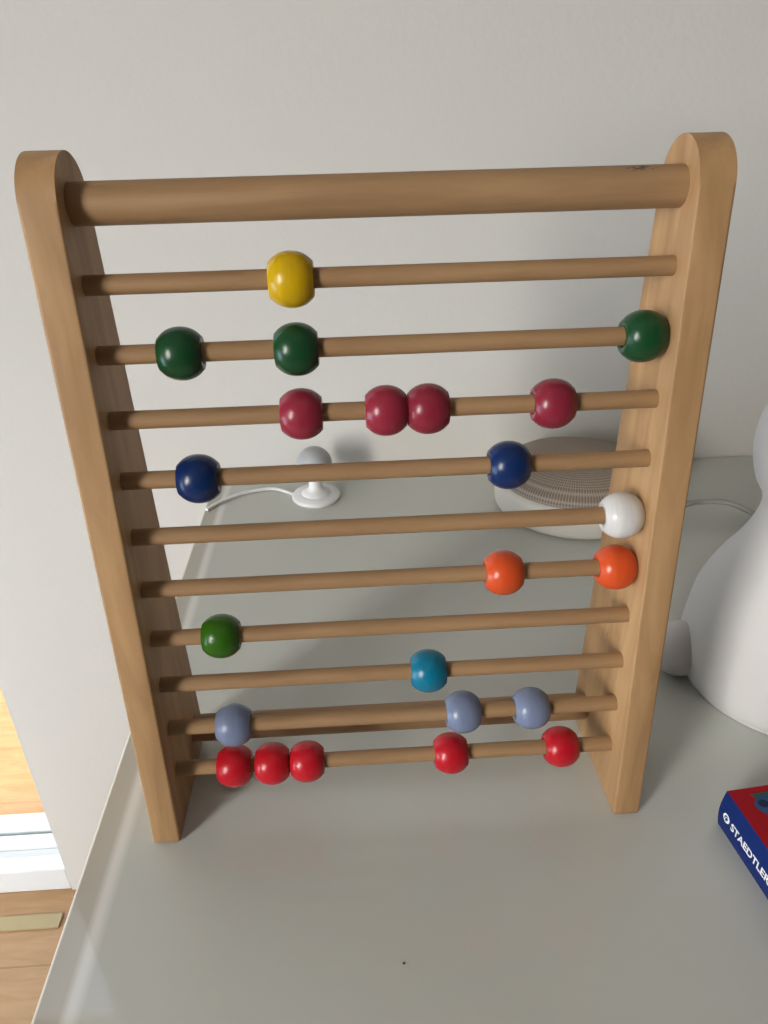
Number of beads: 23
